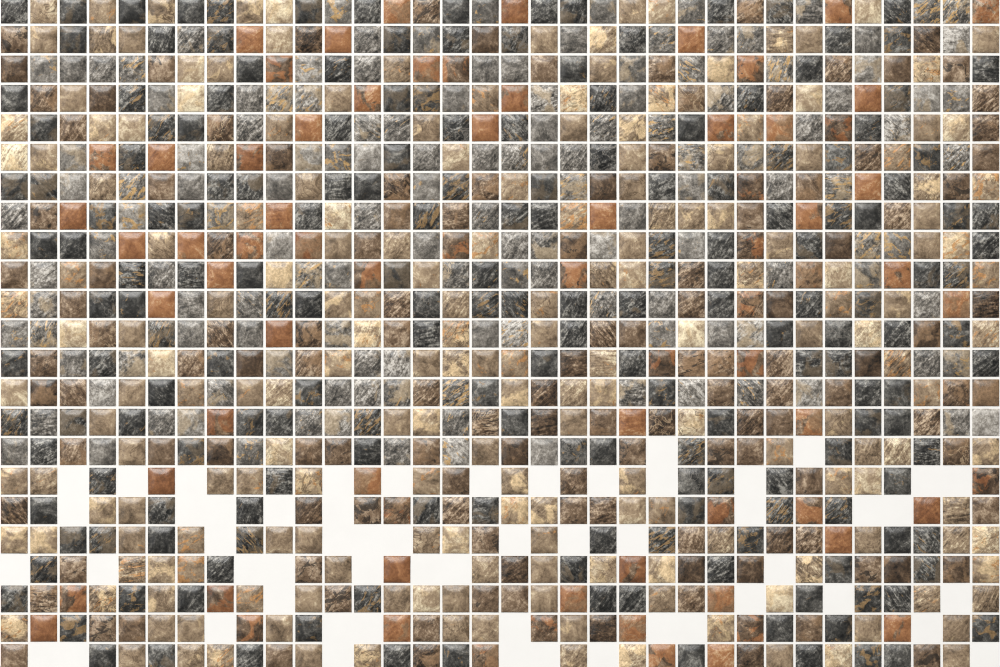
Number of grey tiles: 140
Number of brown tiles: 200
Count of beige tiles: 197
